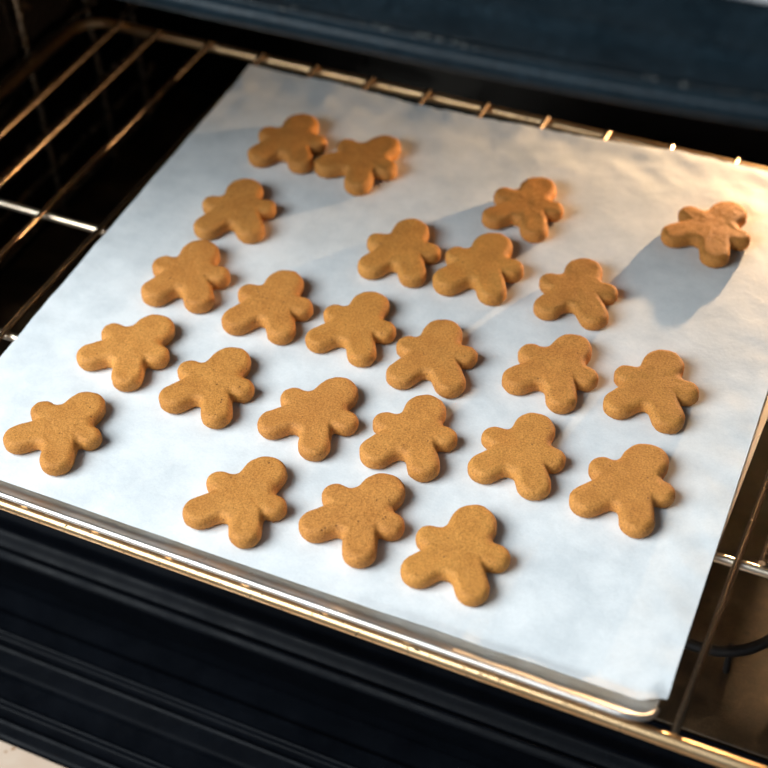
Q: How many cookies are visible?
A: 24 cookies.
